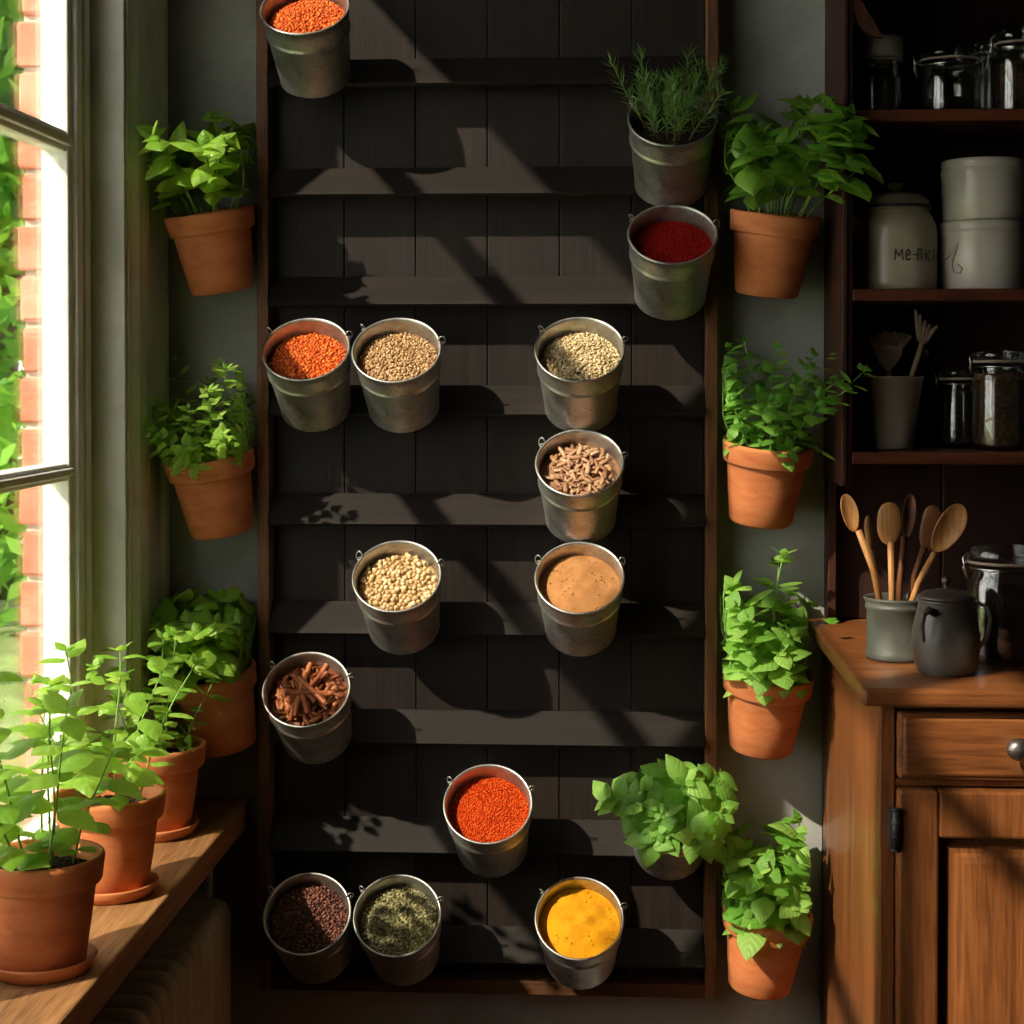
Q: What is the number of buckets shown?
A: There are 15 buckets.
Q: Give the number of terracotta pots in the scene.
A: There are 10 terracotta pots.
